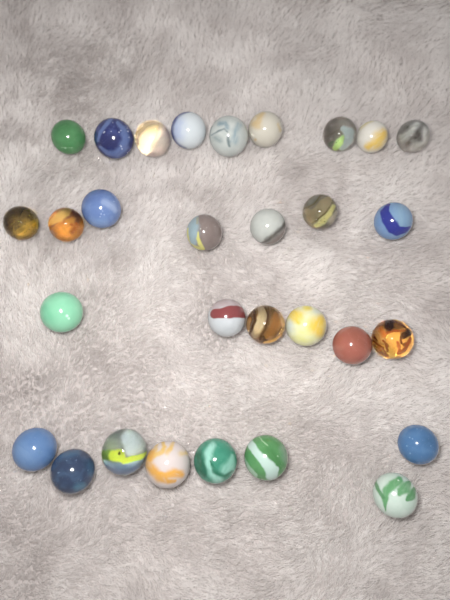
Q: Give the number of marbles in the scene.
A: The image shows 30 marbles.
